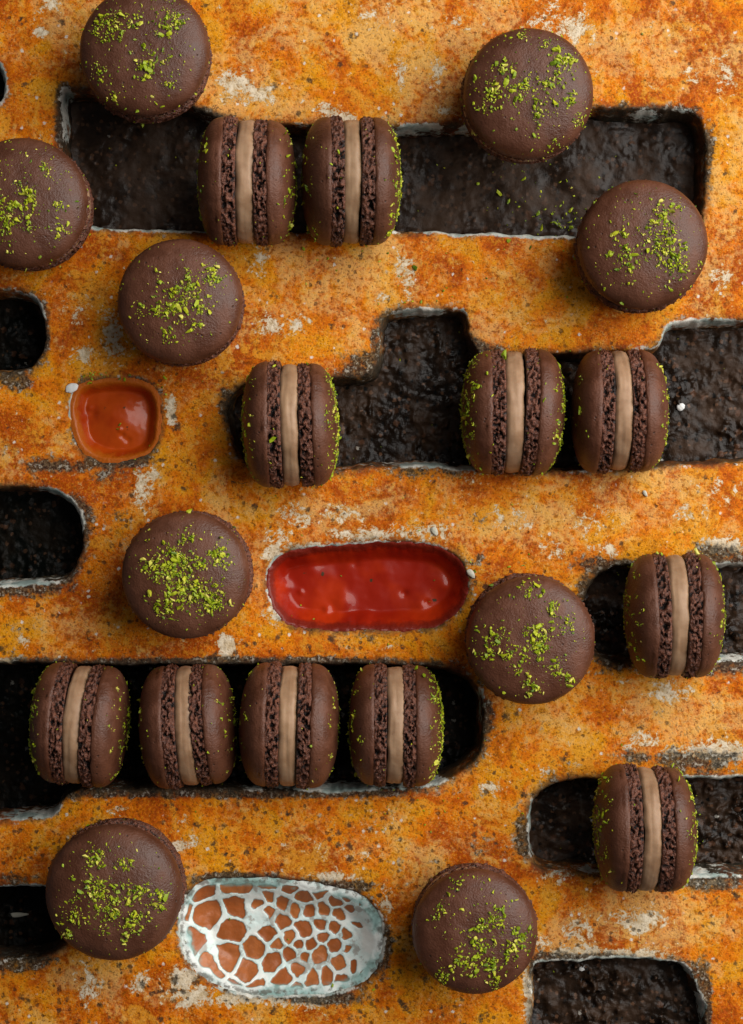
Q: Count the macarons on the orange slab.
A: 20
